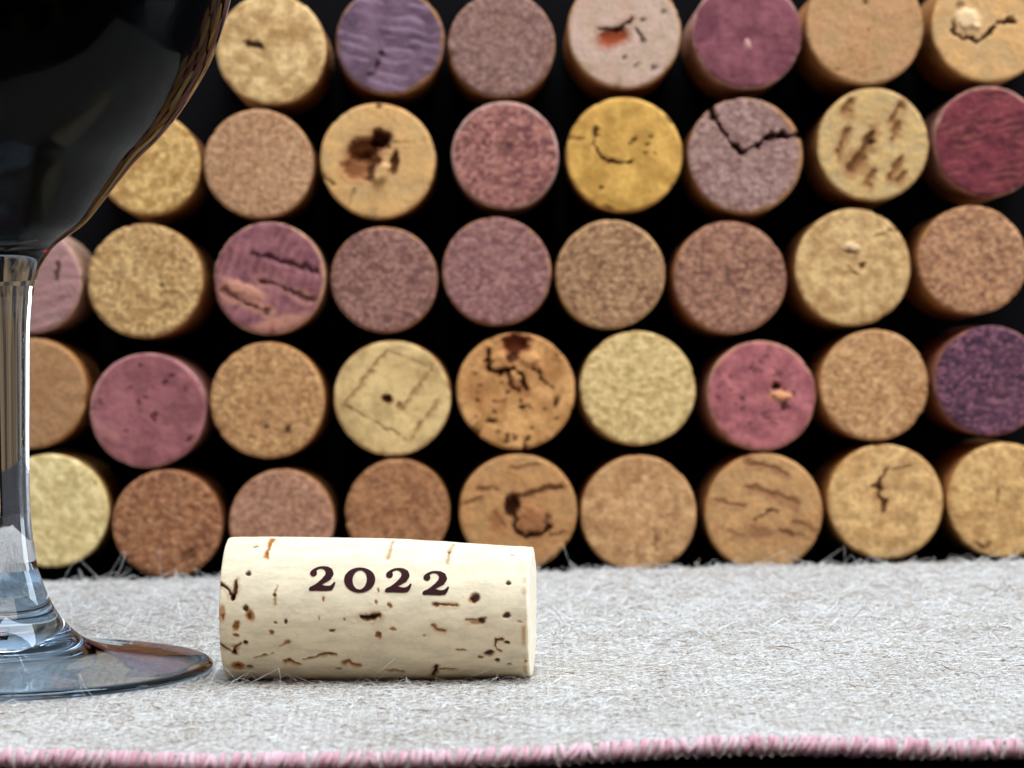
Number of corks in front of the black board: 43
